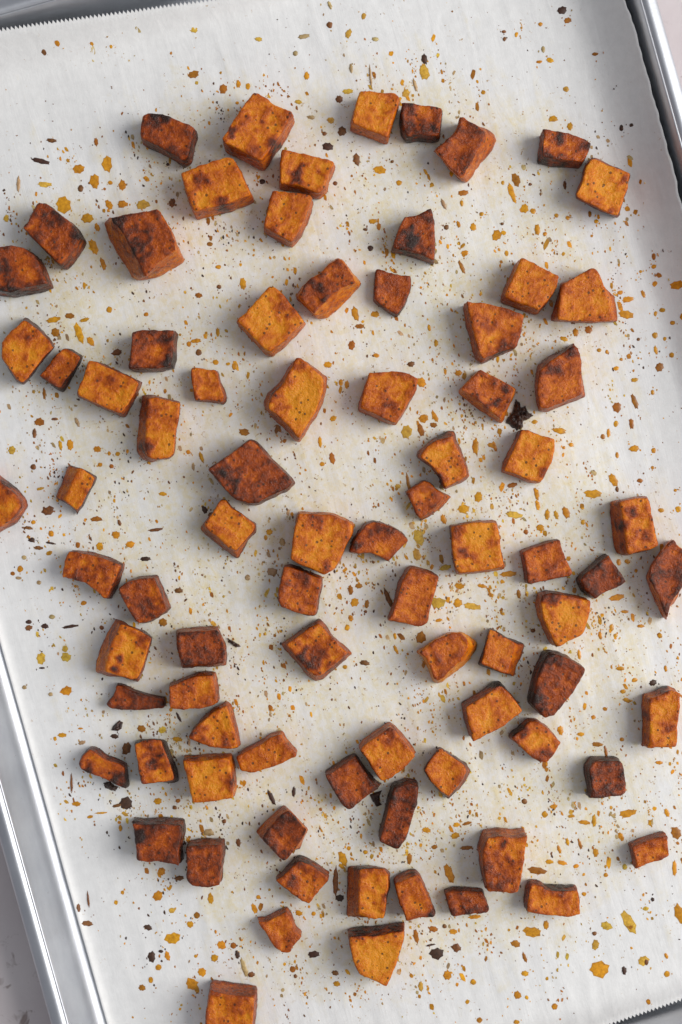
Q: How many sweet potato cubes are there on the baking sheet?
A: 83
